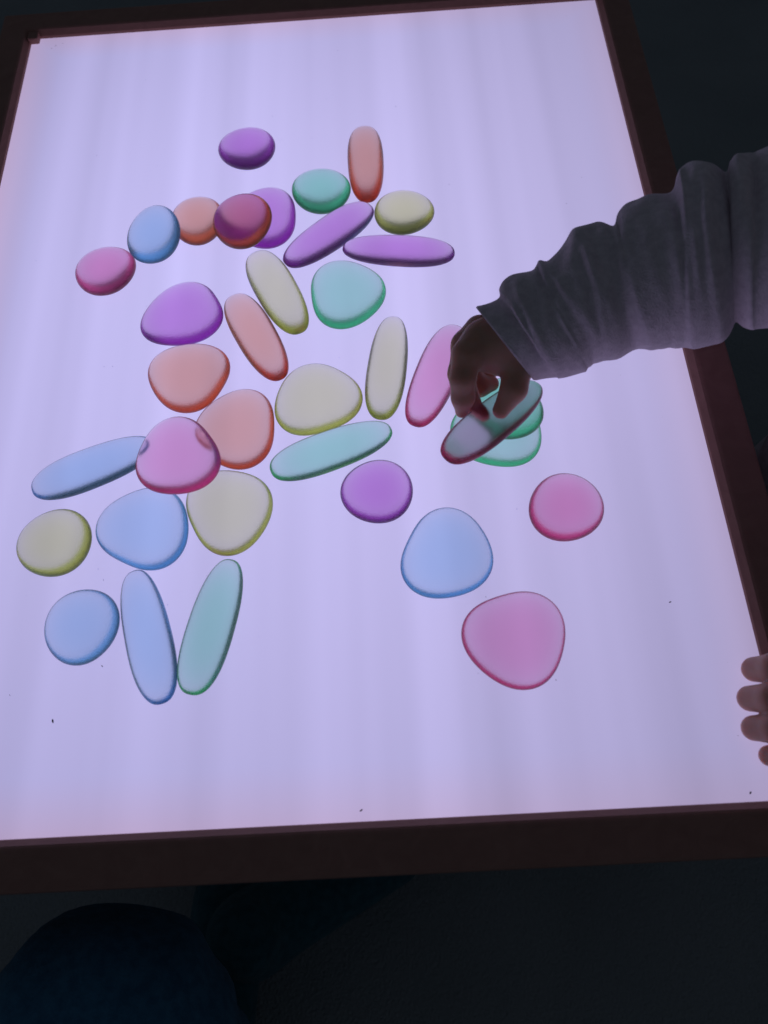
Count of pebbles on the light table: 36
